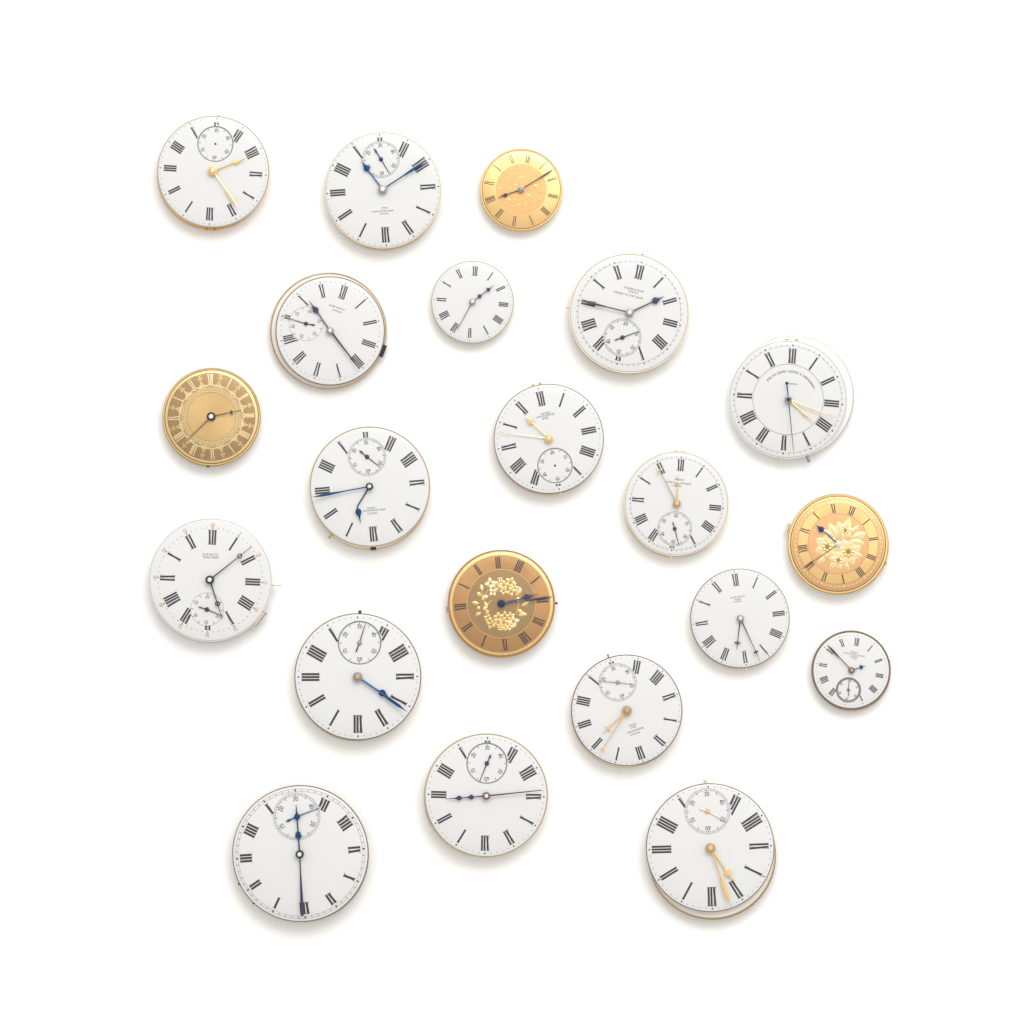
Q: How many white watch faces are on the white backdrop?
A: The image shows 17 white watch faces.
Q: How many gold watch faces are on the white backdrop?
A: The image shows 4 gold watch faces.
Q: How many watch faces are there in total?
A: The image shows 21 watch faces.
